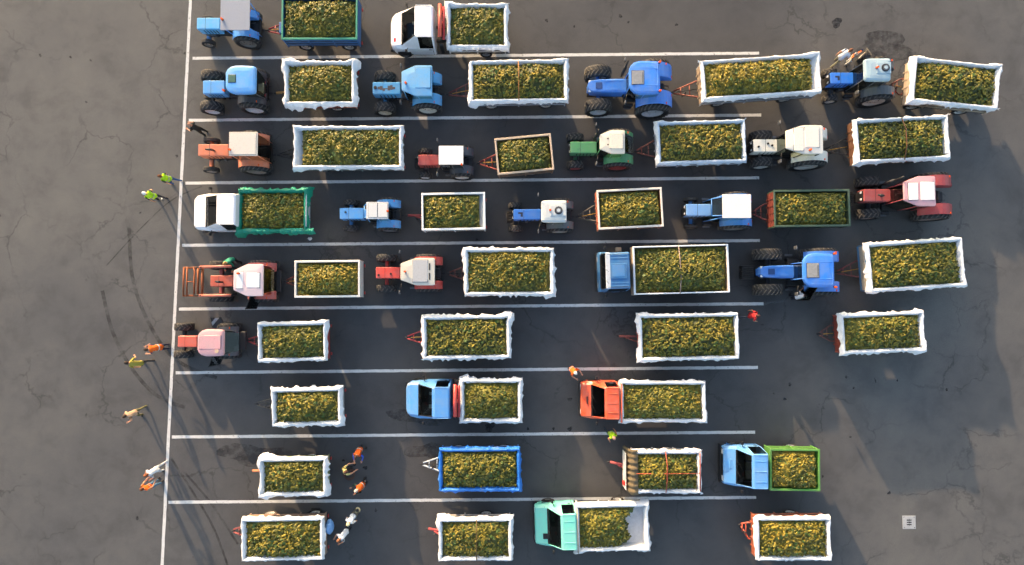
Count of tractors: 17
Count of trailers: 26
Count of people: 20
